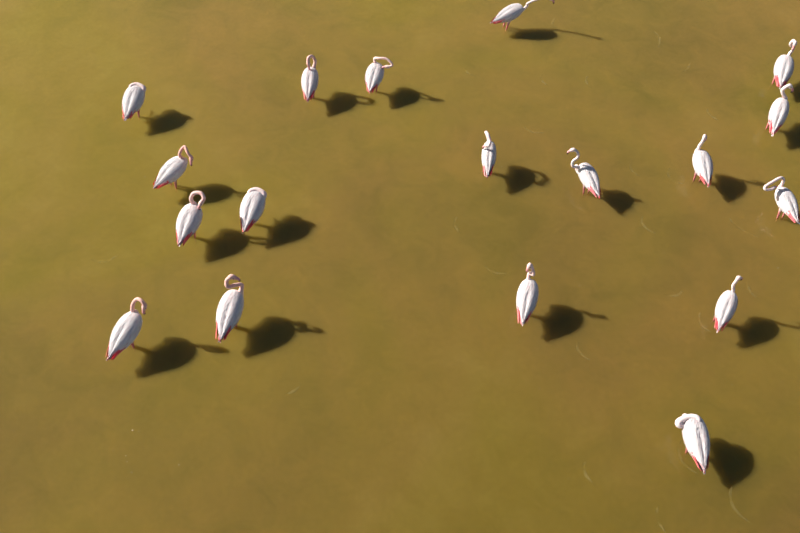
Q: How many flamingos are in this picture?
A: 18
